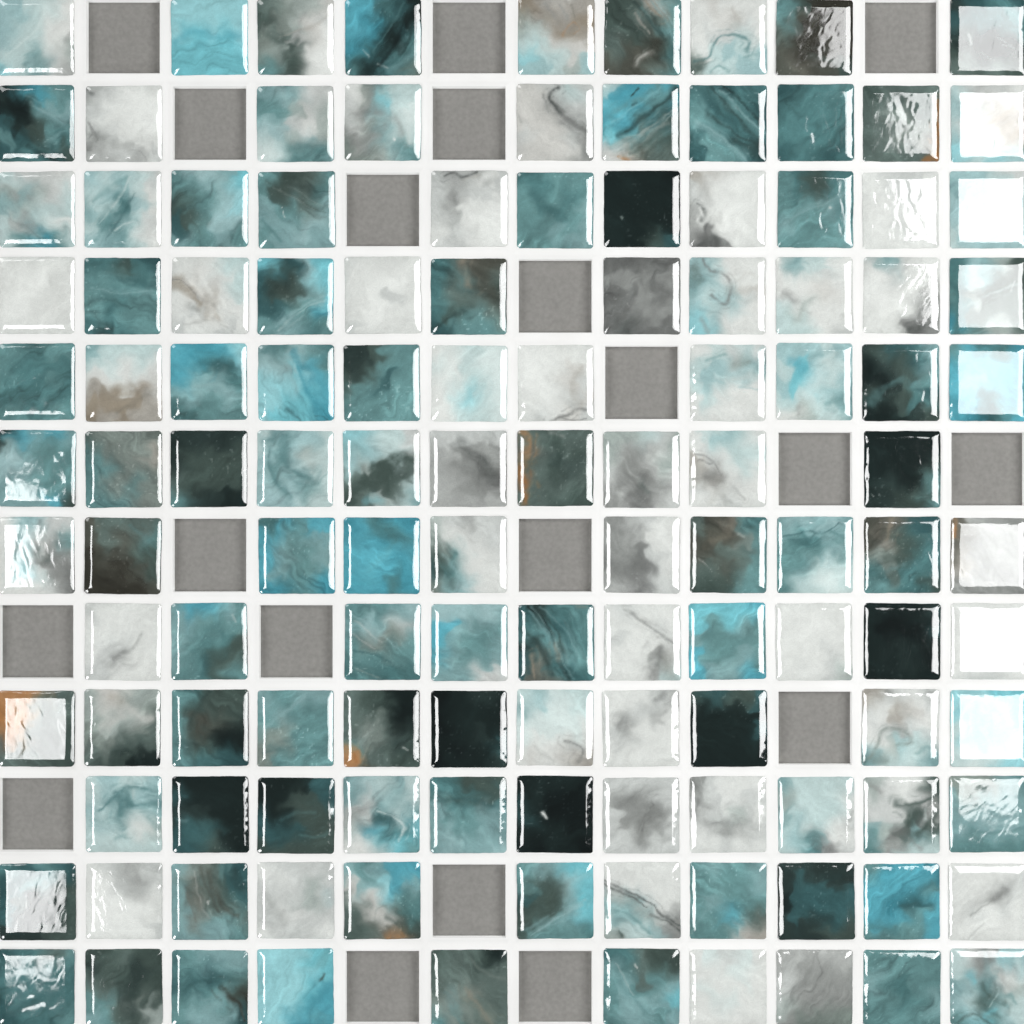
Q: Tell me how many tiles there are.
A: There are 125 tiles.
